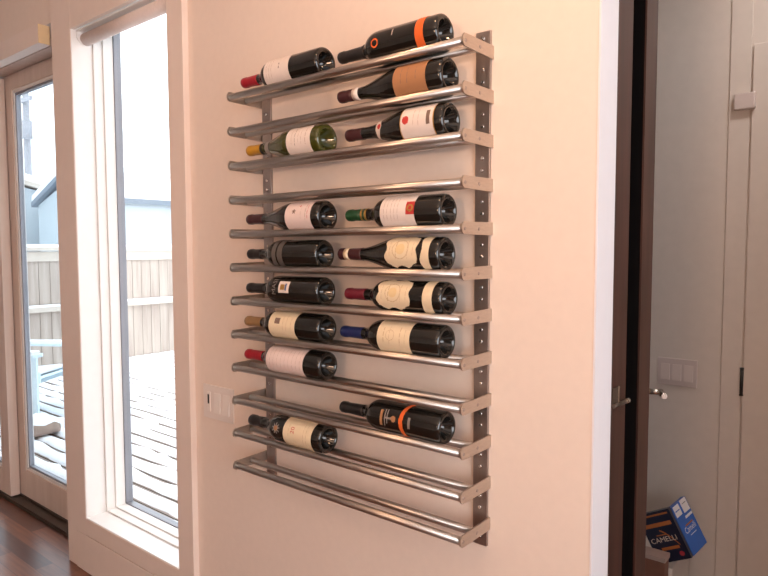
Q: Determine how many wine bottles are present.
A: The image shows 16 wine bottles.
